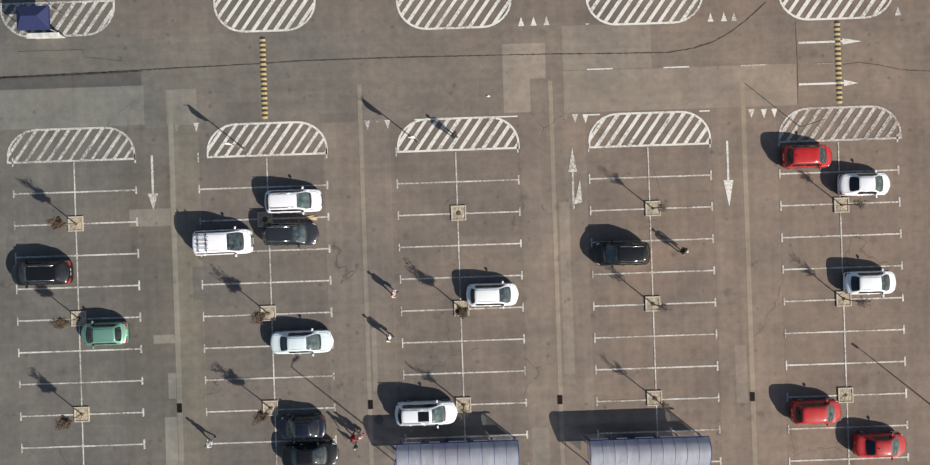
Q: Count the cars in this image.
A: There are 16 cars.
